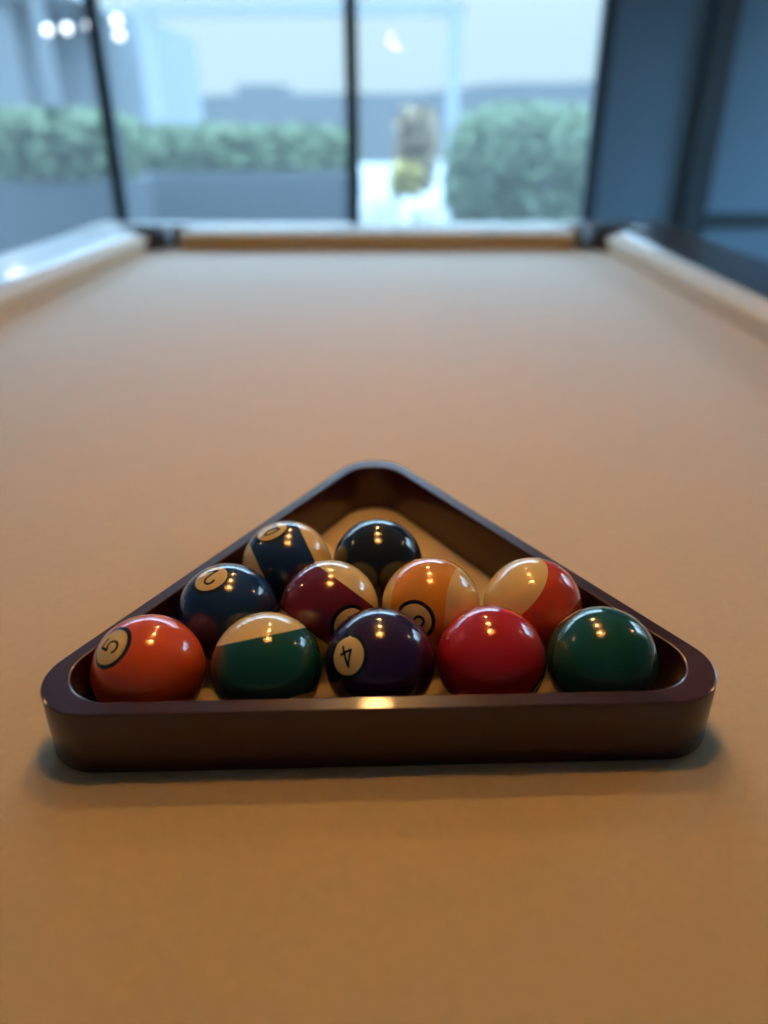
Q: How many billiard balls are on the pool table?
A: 11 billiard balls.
